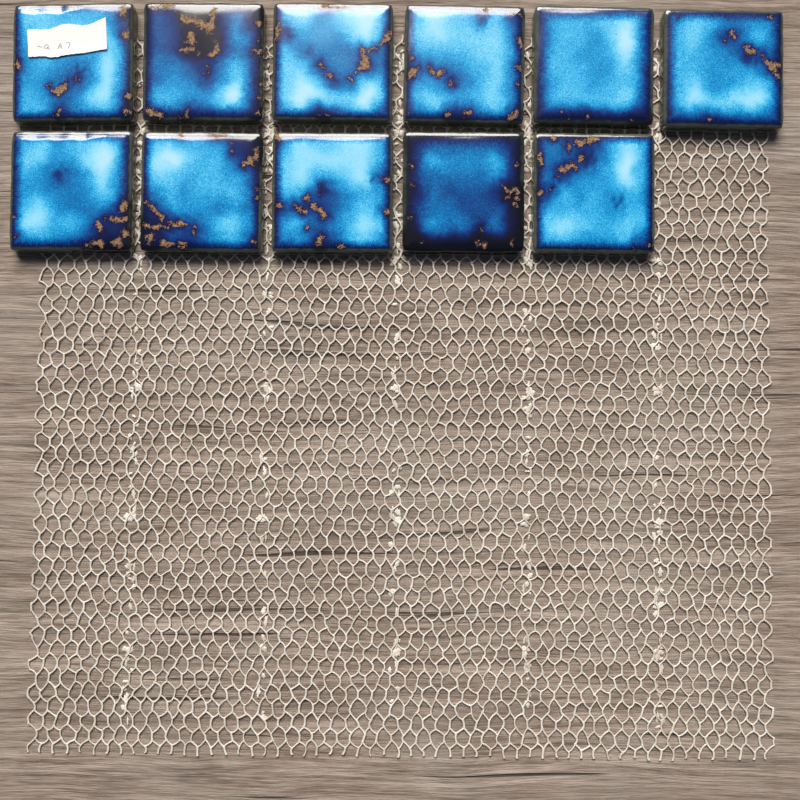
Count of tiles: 11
